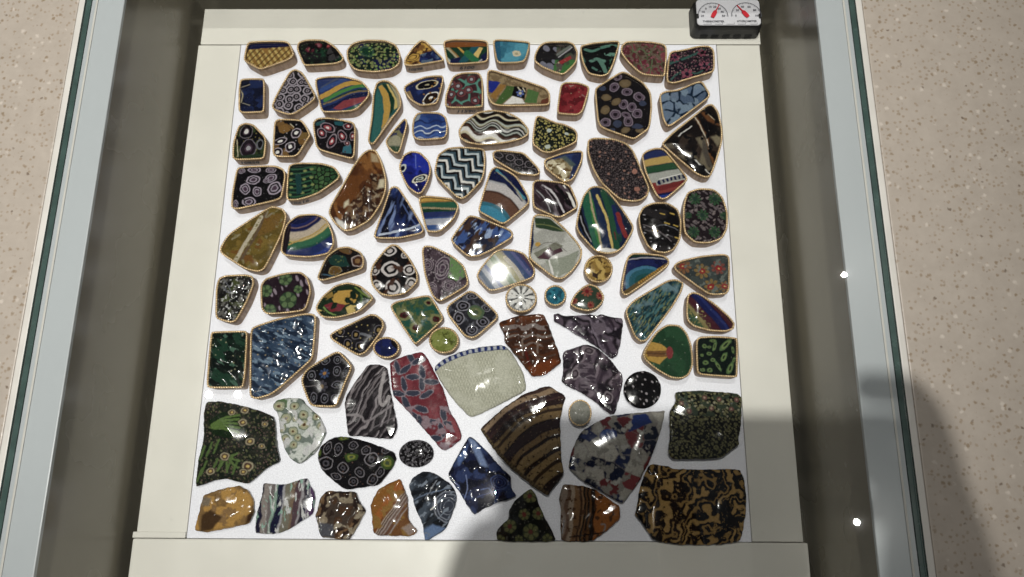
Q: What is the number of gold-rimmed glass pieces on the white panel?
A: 74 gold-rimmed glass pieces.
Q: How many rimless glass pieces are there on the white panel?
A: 23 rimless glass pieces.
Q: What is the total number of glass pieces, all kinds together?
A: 97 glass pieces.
